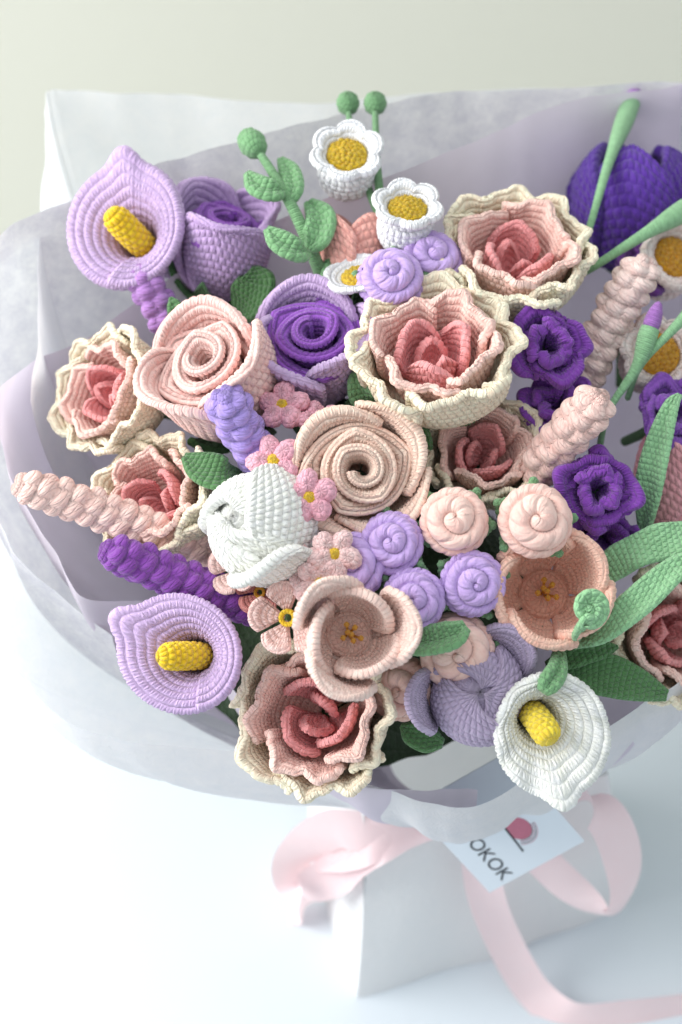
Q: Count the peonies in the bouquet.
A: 7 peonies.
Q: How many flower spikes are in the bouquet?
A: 6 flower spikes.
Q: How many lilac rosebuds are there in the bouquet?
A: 6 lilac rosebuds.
